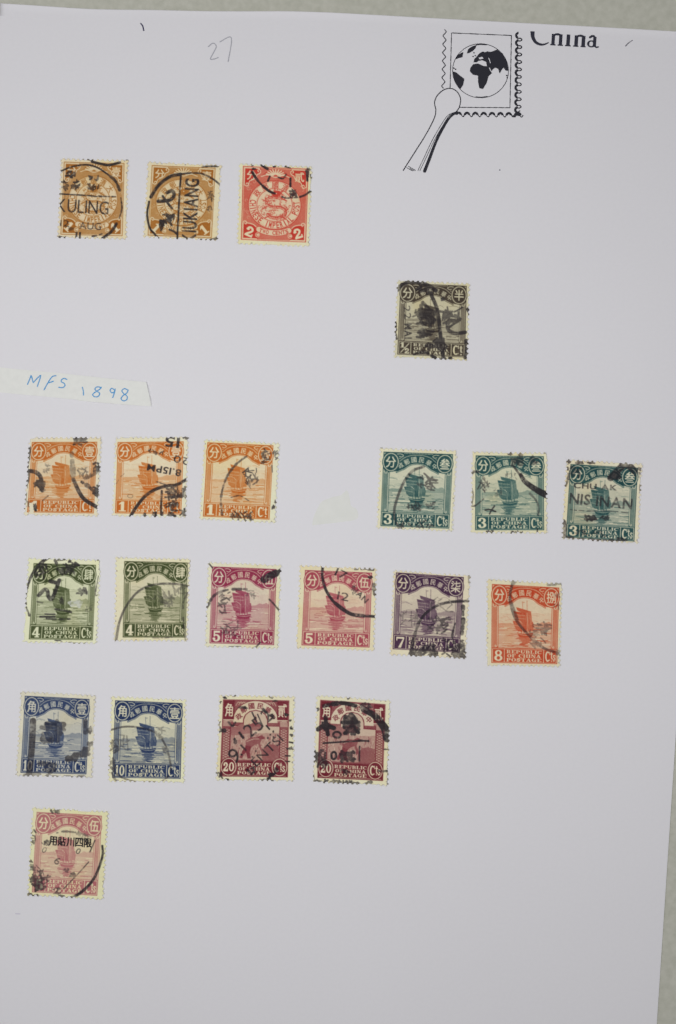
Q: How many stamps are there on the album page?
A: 21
